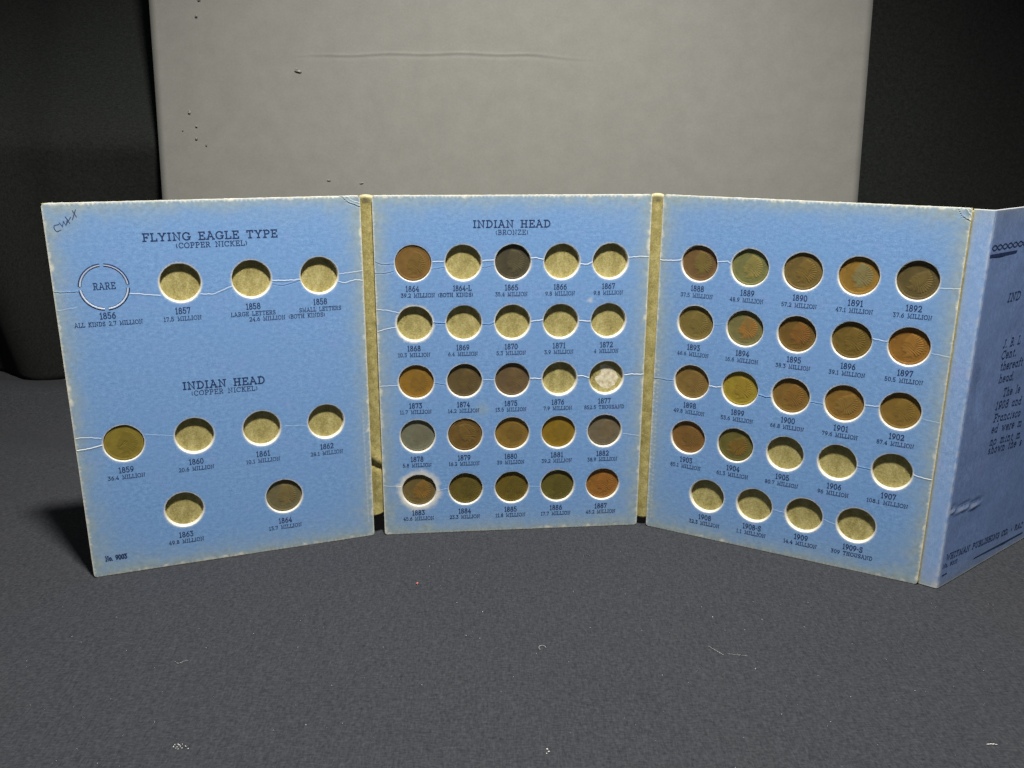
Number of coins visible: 34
